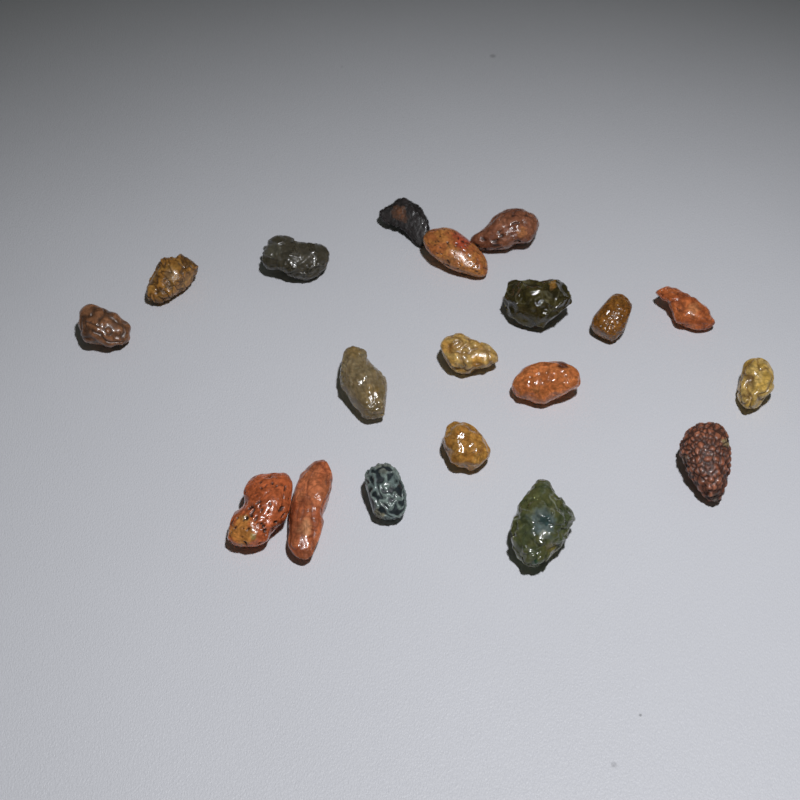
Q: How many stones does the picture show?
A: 19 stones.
